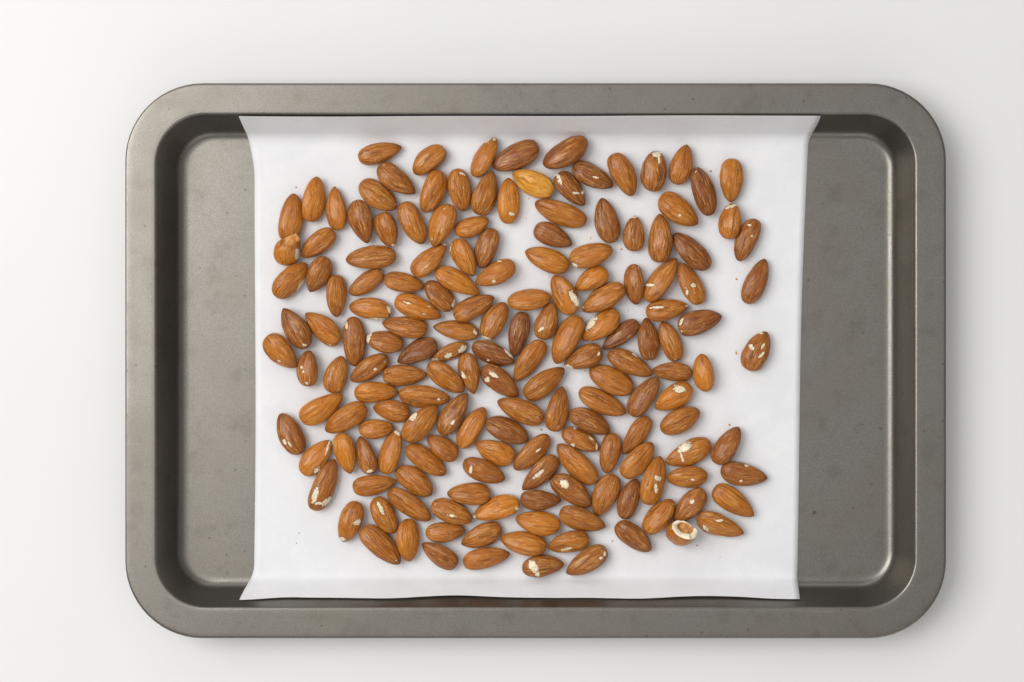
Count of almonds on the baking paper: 167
